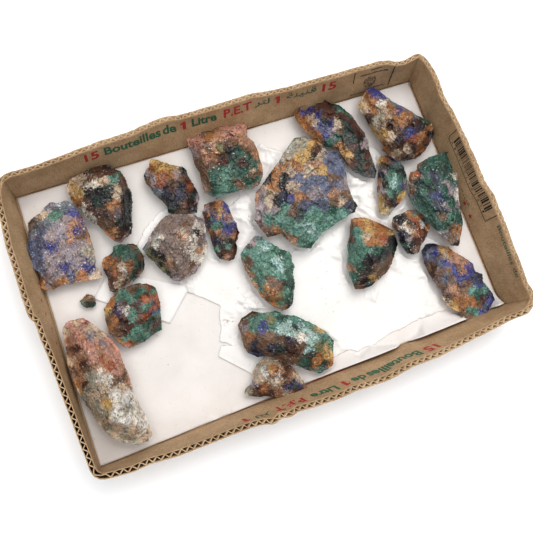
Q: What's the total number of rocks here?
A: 21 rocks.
